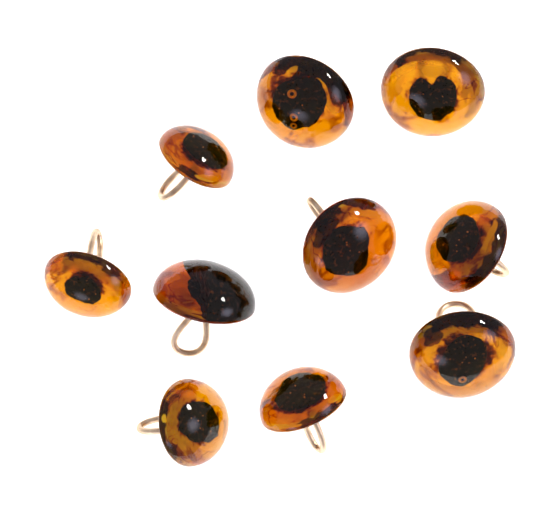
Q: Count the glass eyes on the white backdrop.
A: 10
